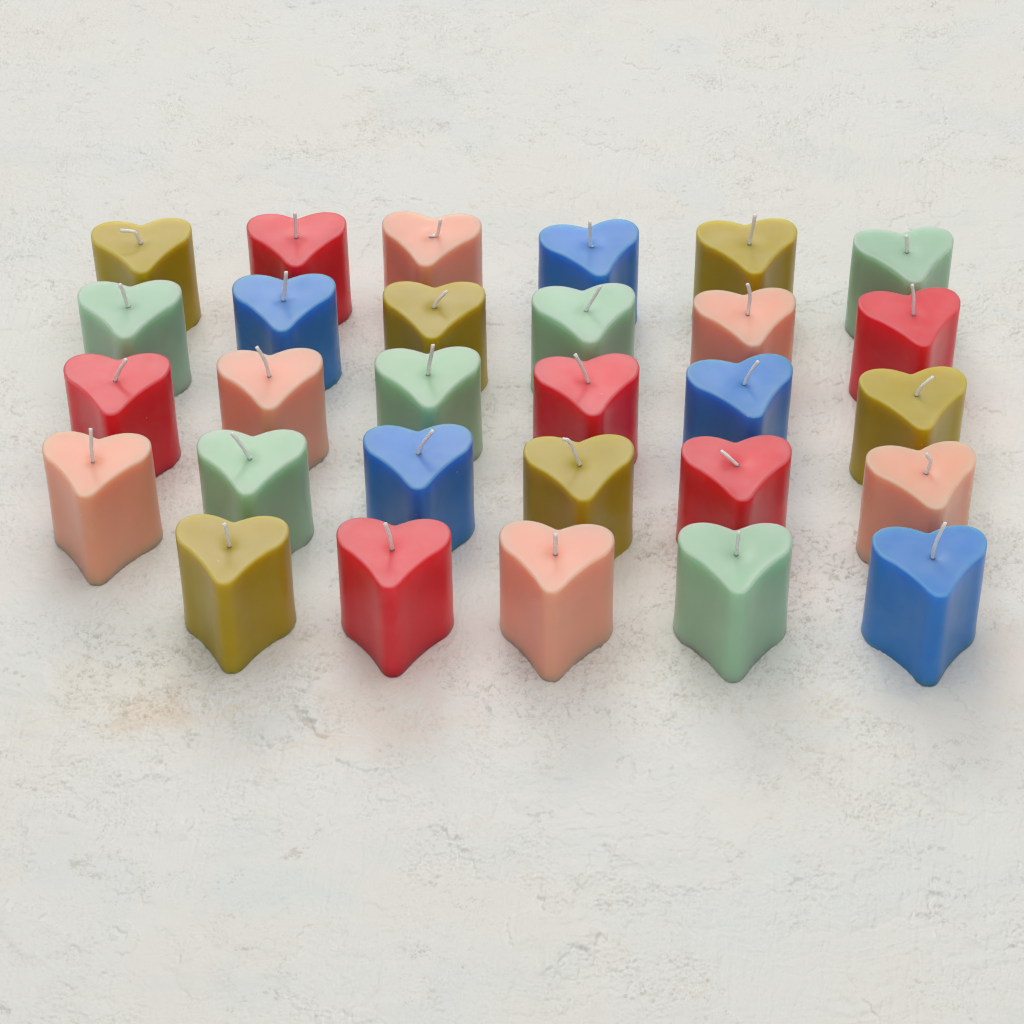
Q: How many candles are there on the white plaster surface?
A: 29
